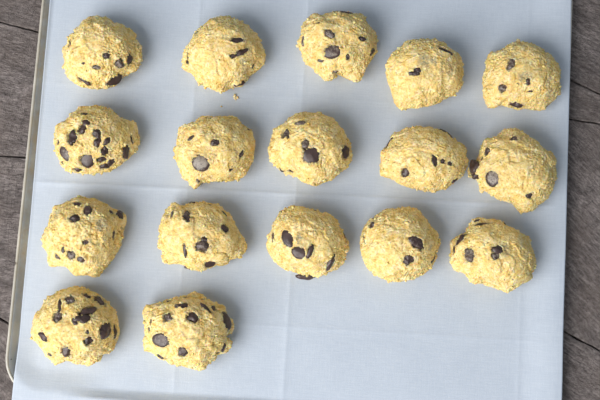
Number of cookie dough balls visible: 17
